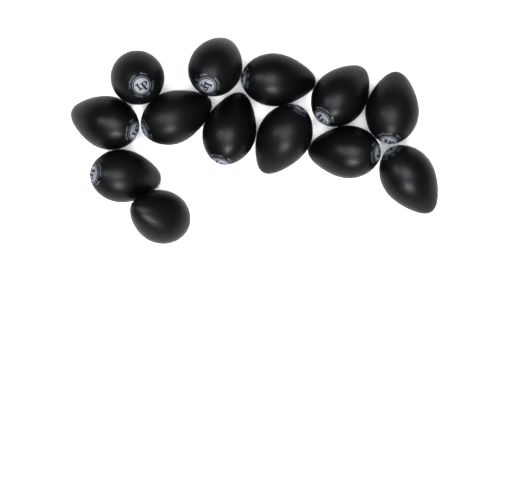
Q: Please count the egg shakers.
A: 13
